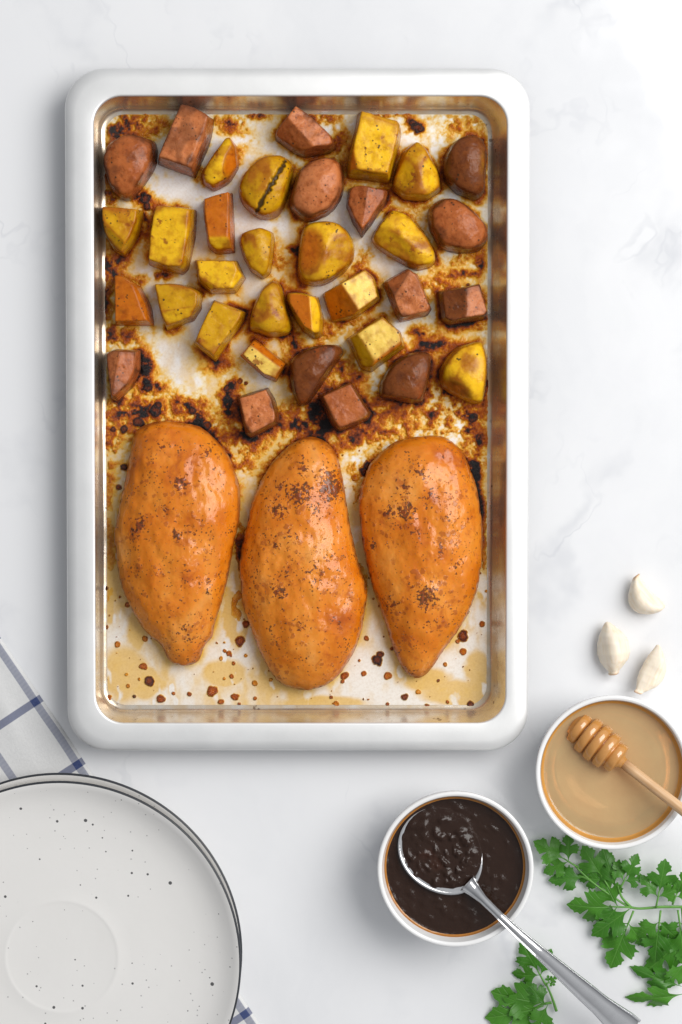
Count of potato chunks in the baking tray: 34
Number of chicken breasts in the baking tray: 3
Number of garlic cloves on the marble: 3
